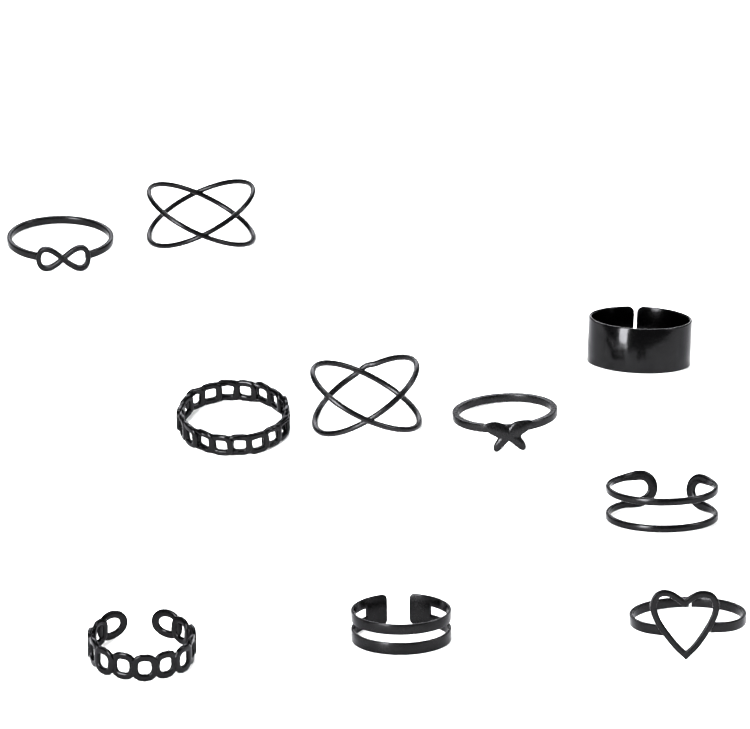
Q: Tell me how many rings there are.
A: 10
